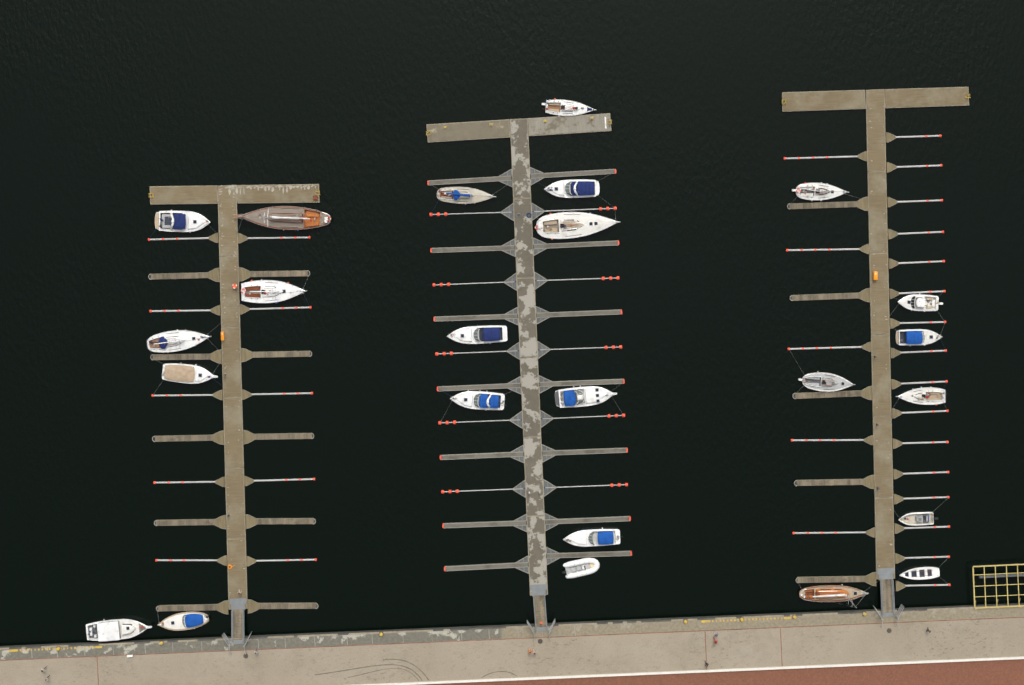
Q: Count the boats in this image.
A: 24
